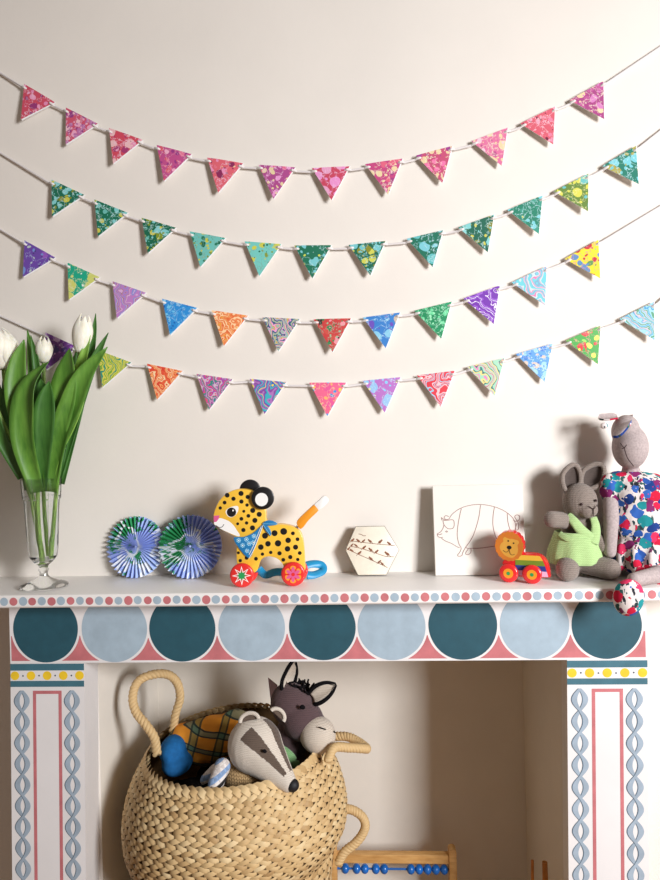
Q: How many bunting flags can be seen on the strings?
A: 48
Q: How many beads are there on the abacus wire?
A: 10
